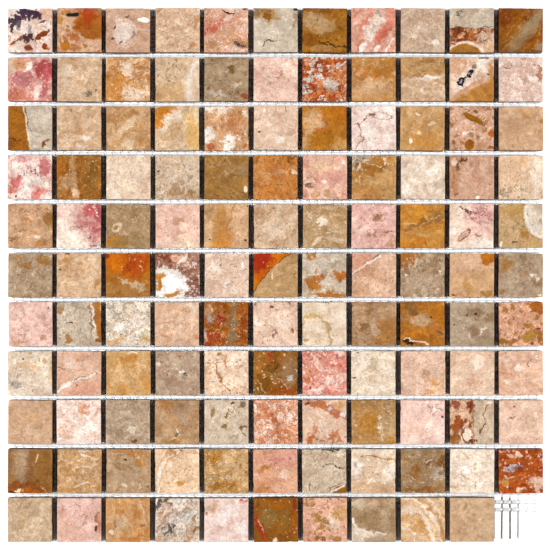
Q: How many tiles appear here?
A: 120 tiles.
